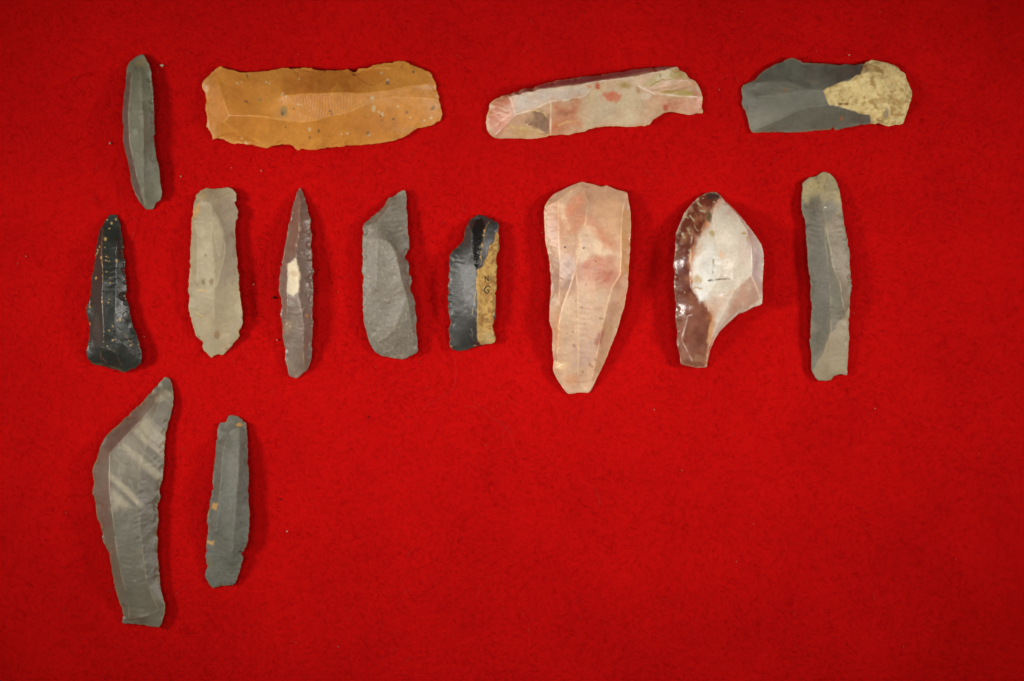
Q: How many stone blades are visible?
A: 14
